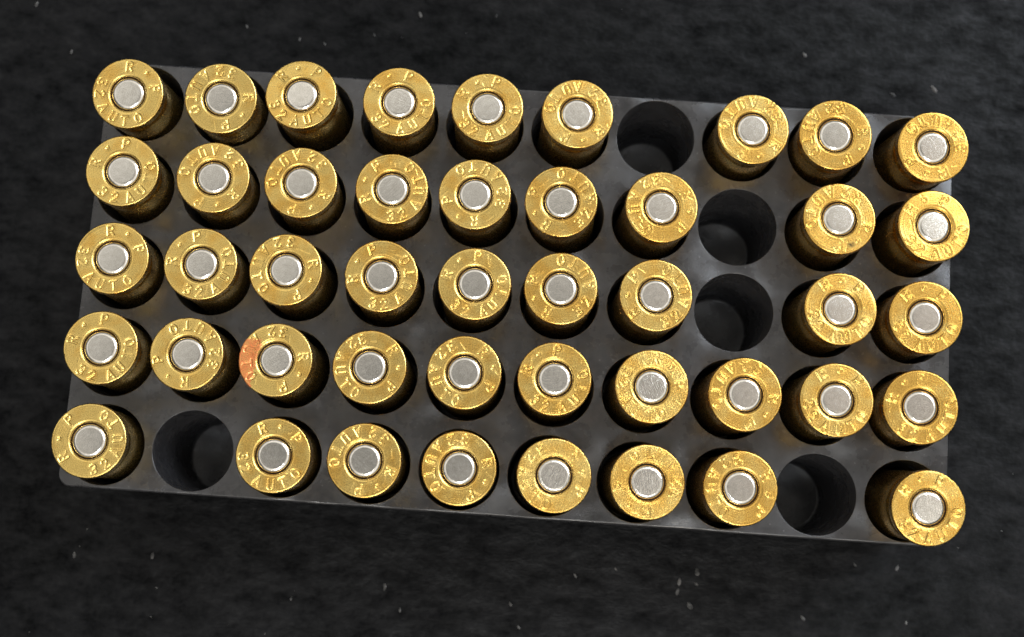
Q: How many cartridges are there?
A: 45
